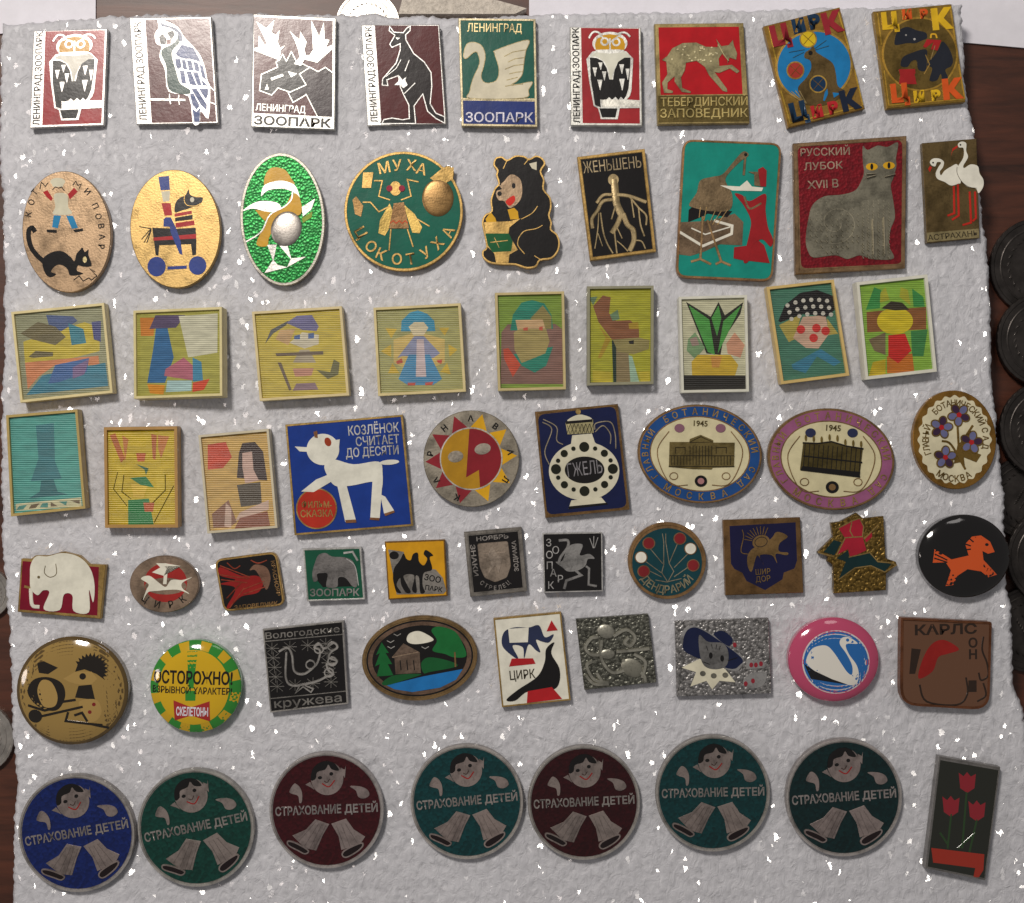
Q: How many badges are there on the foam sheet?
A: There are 64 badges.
